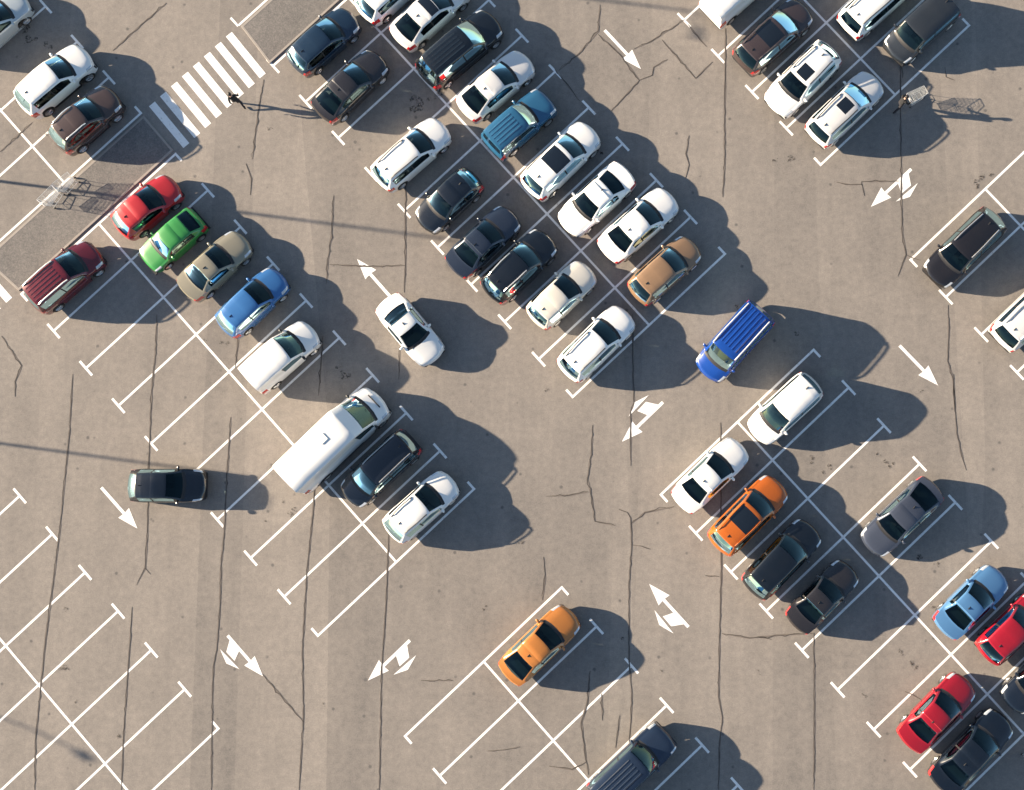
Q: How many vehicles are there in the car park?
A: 53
